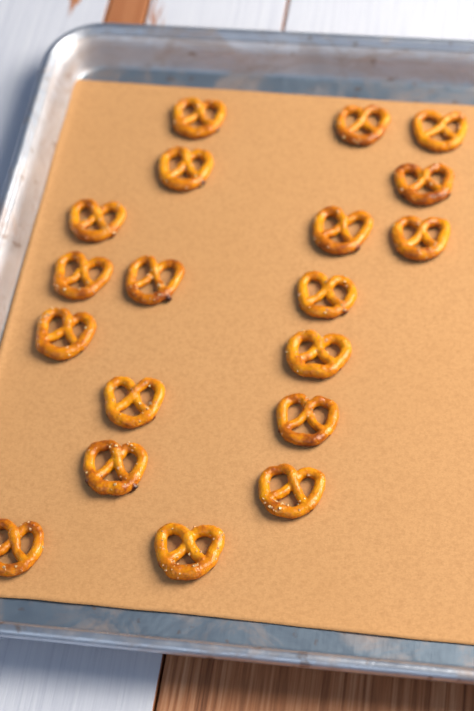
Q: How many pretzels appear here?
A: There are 19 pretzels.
